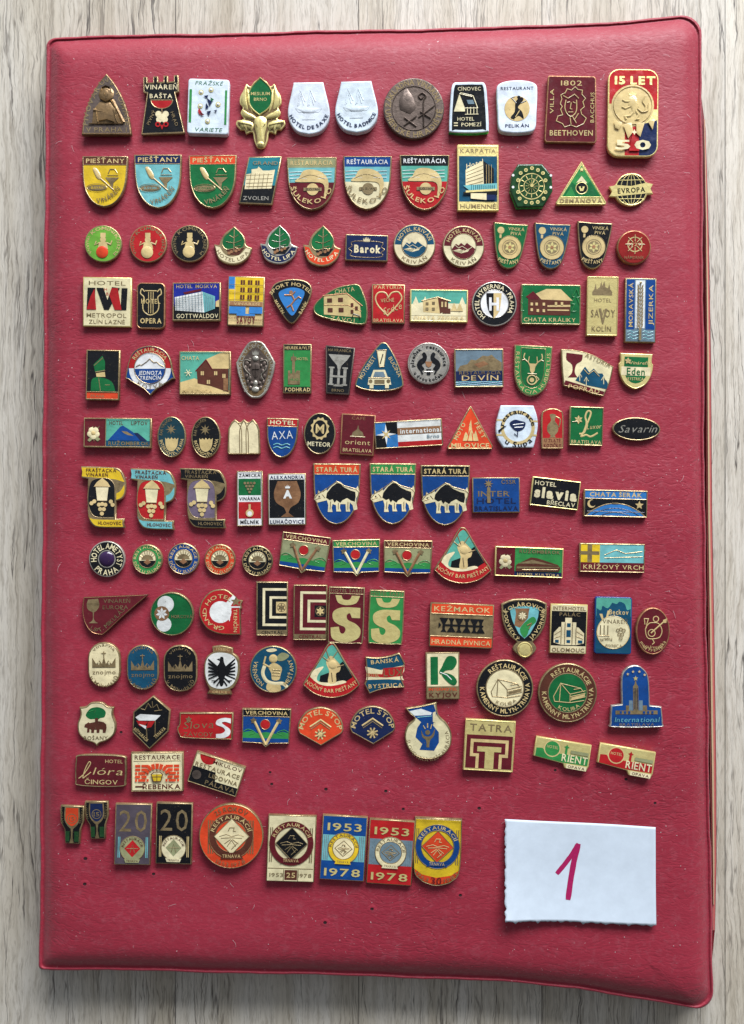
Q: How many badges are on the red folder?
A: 139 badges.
